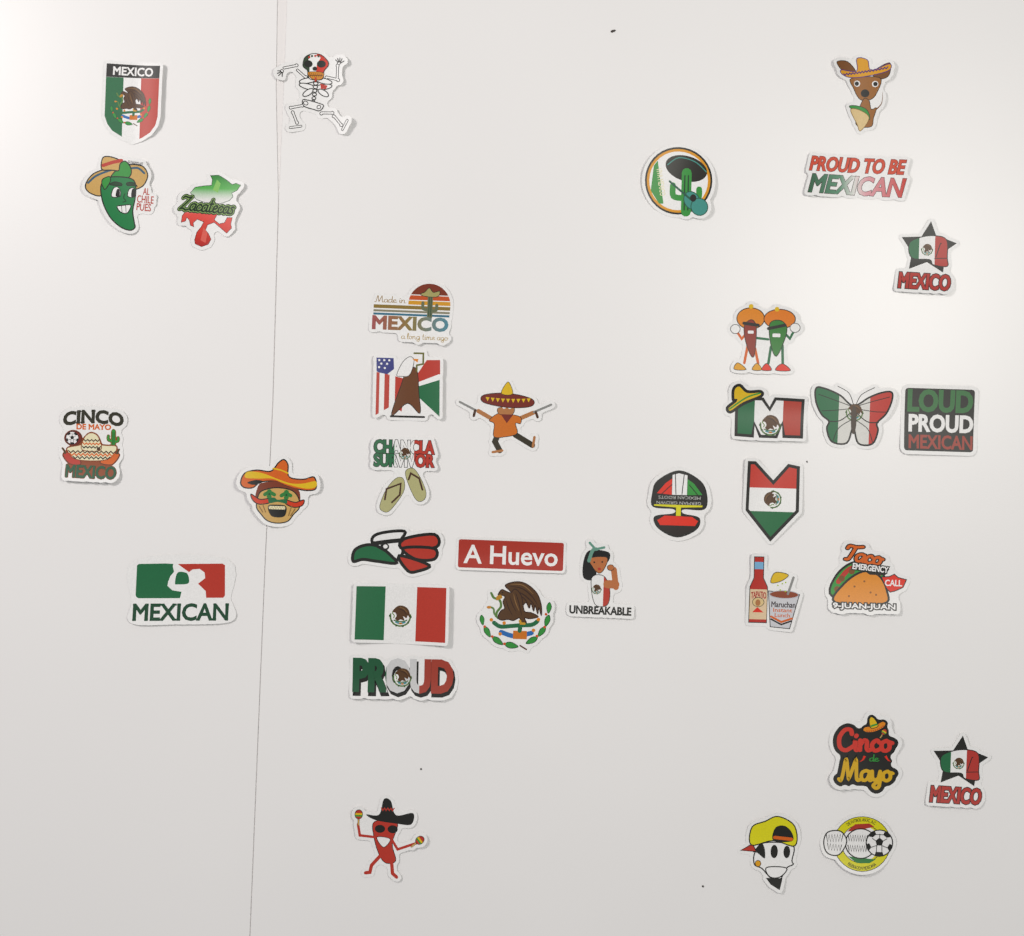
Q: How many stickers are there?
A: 34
